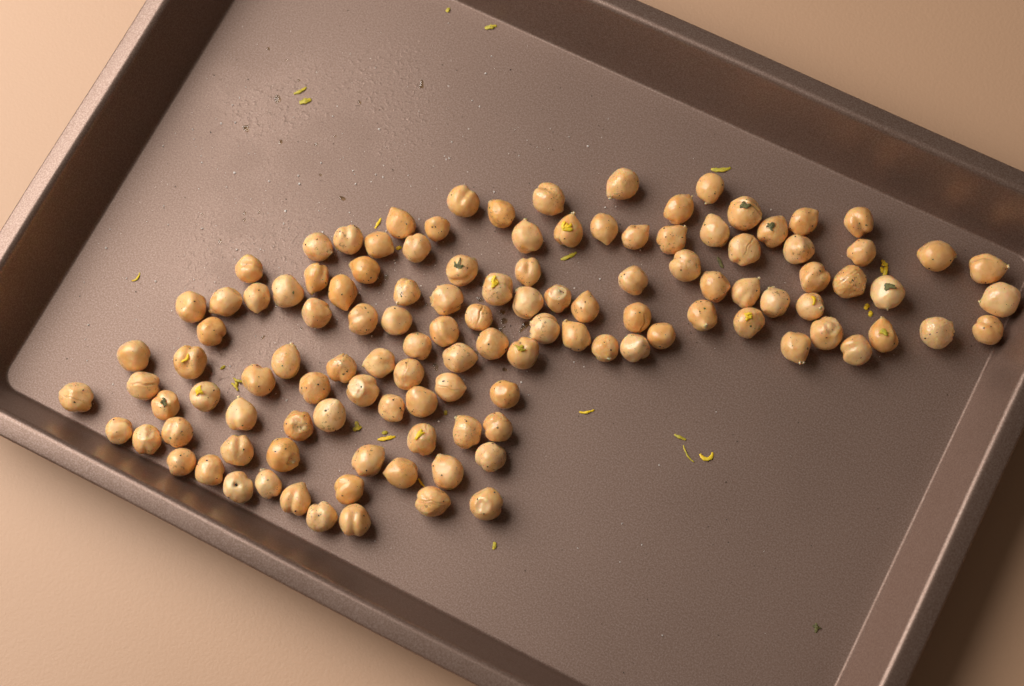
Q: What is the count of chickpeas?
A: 119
